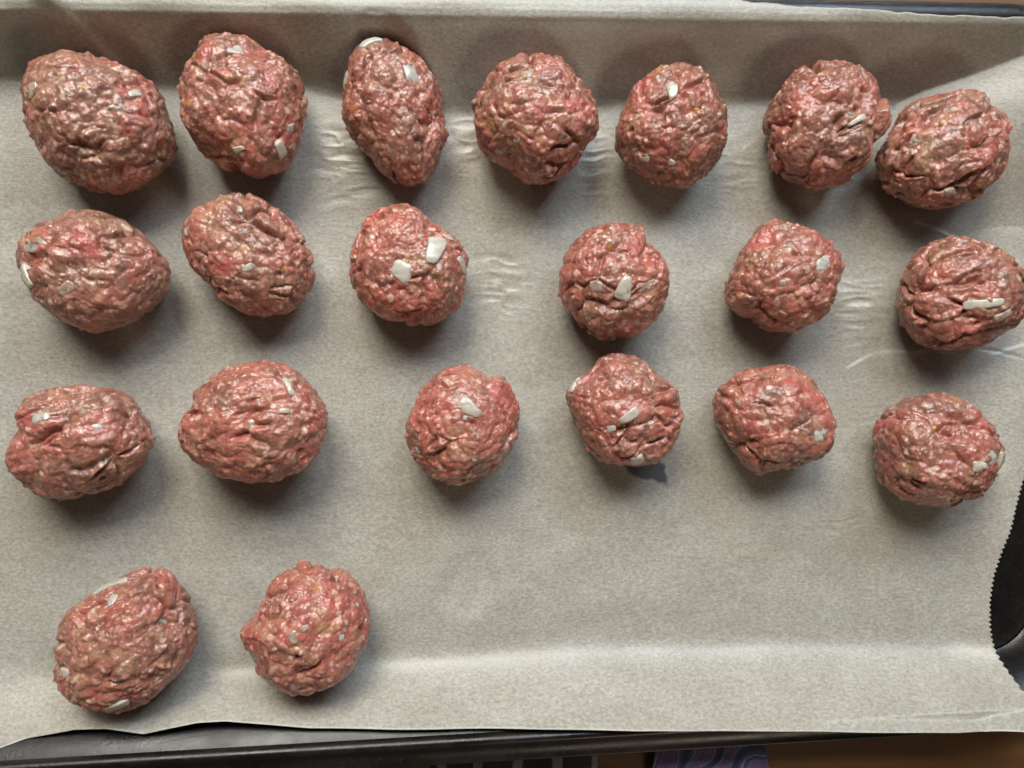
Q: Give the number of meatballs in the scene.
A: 21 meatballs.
